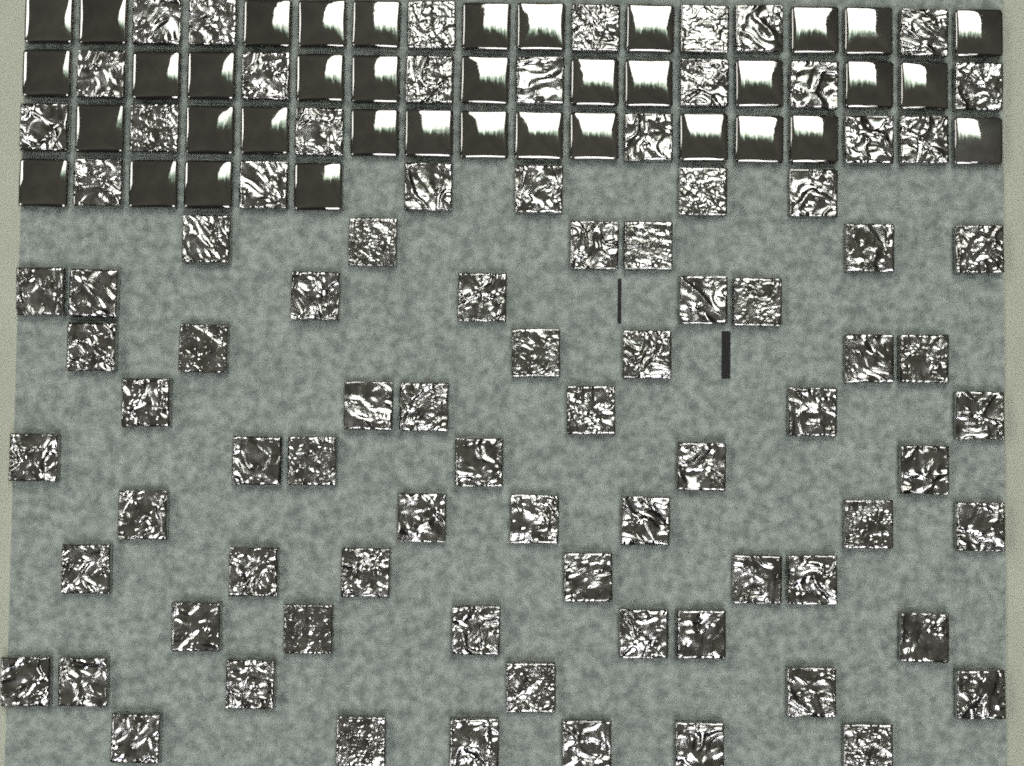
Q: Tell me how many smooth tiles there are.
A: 38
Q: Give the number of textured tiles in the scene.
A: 86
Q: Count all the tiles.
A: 124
